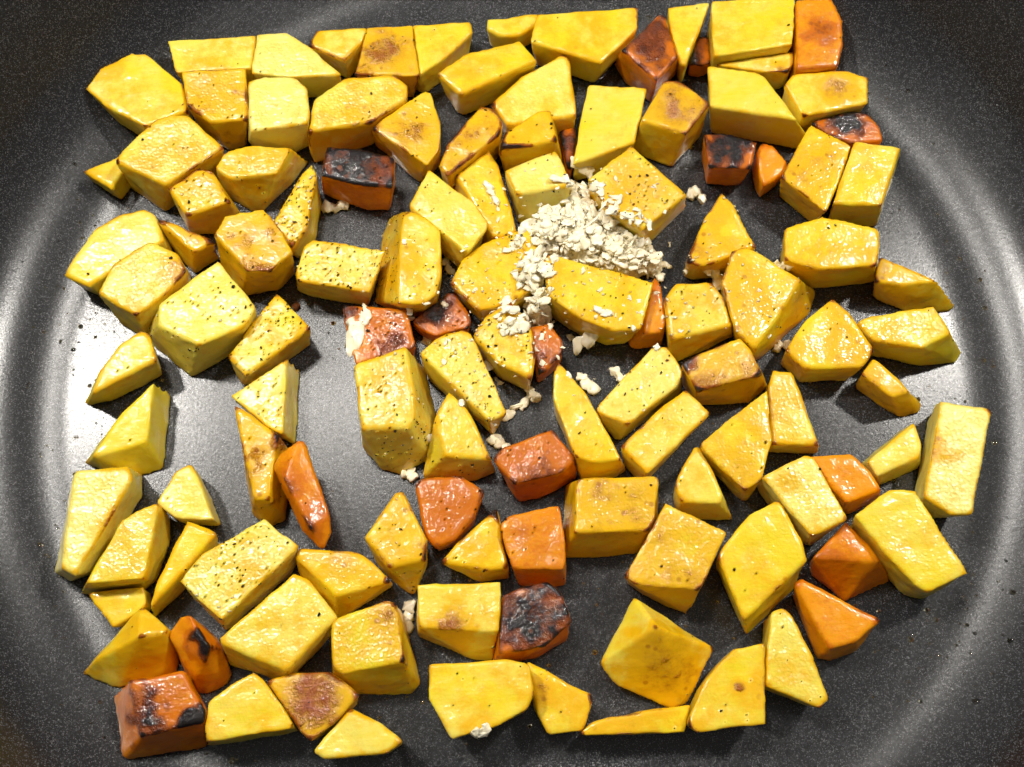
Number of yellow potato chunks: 96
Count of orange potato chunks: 22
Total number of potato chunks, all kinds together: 118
